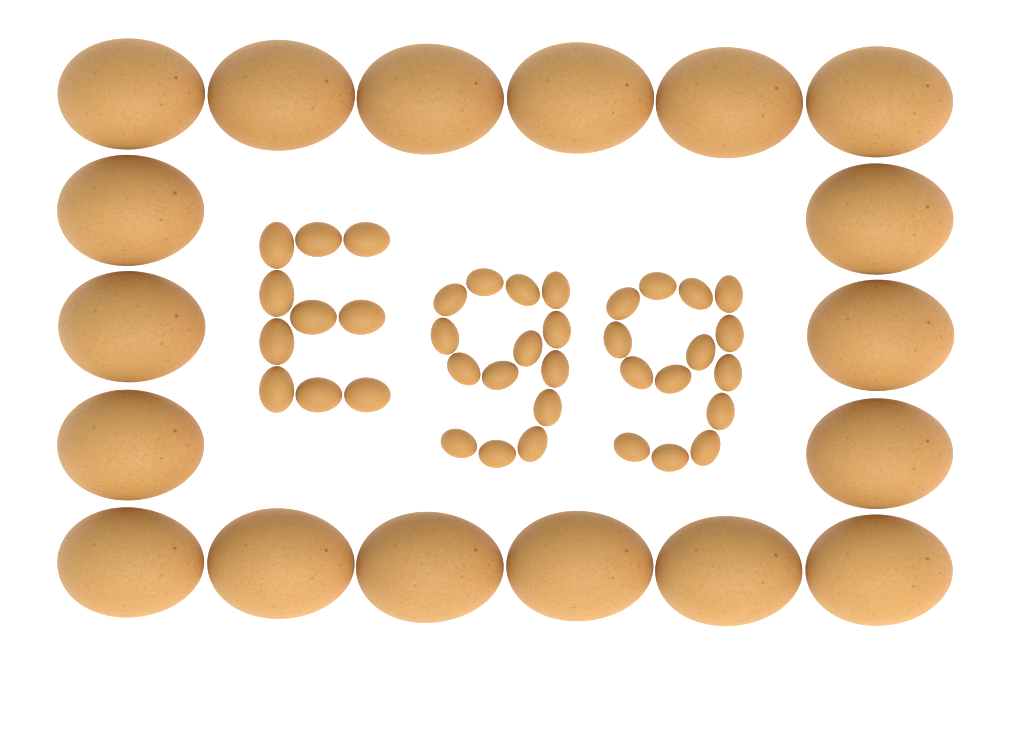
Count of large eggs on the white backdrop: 18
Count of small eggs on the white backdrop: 38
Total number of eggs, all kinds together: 56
